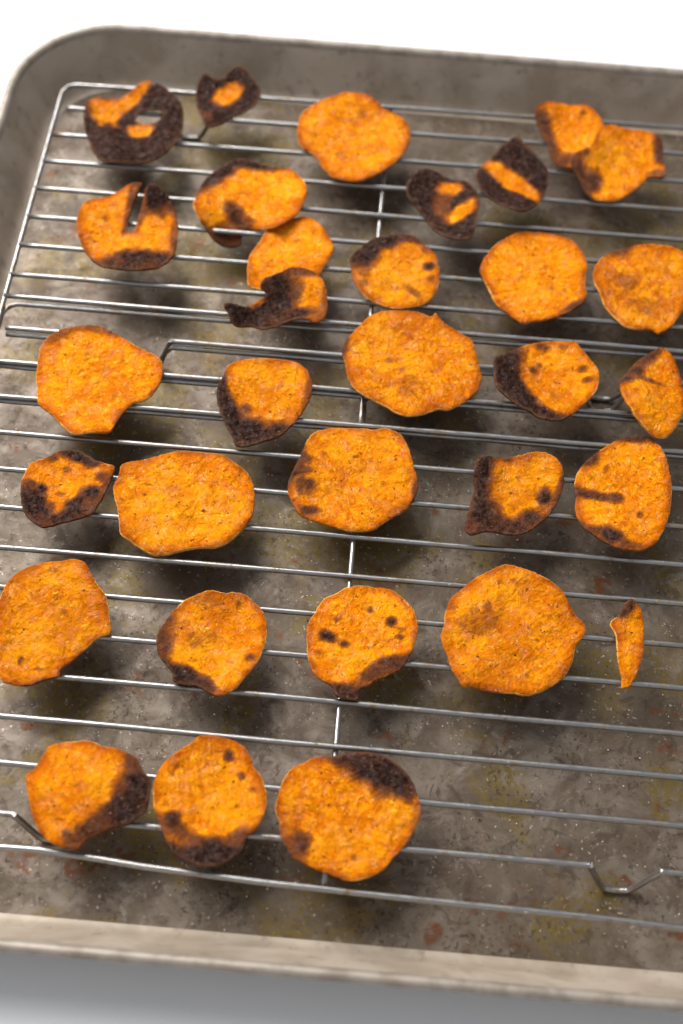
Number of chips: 32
